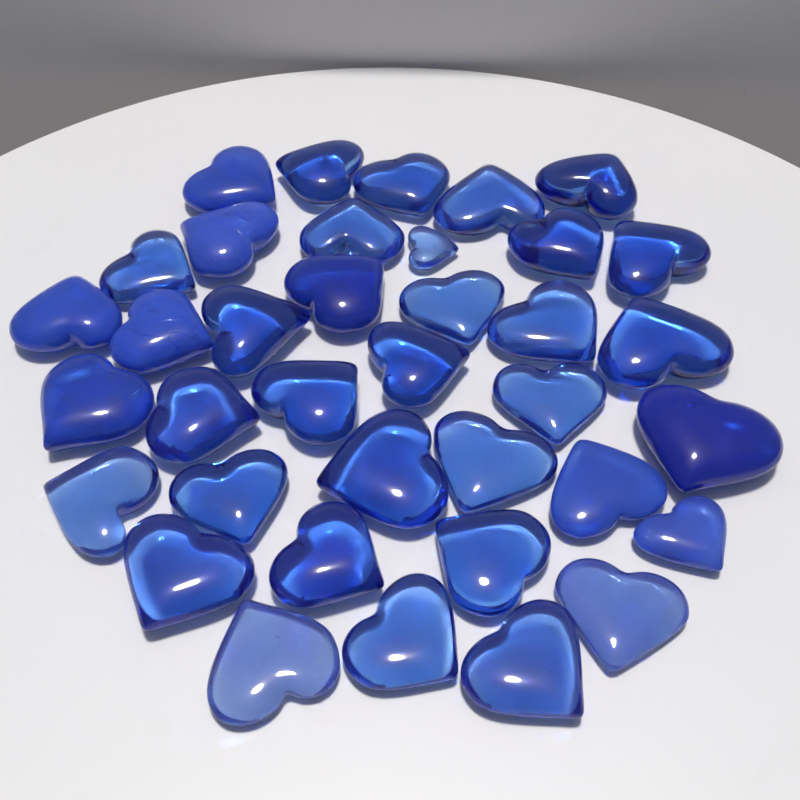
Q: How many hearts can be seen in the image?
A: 37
